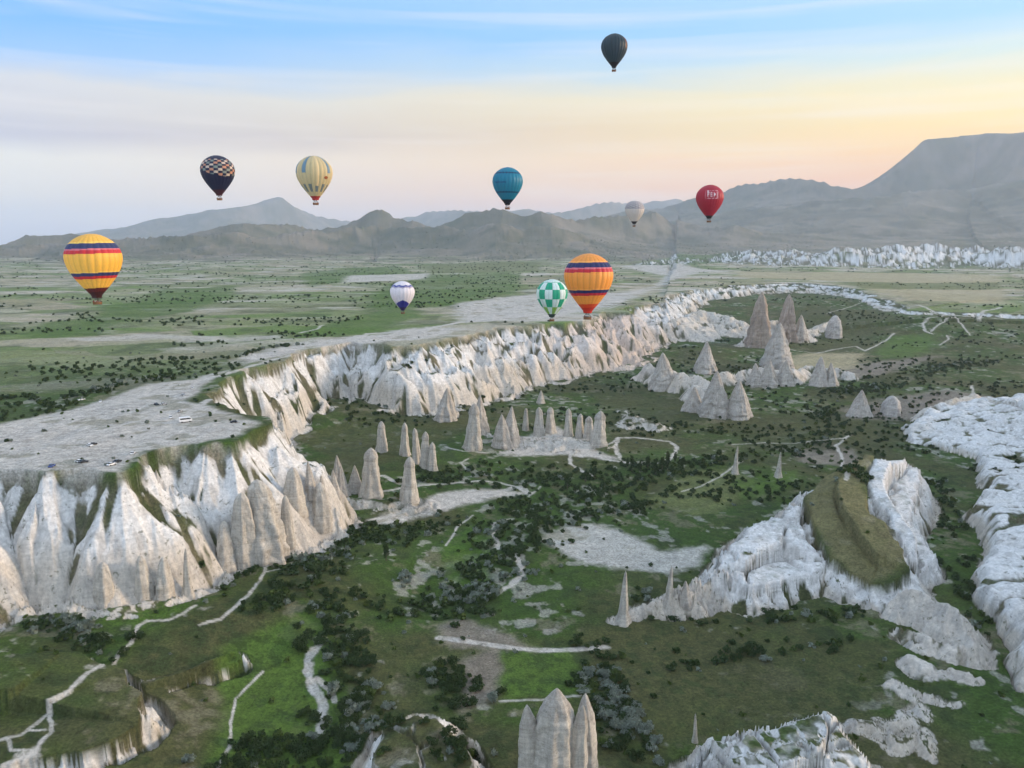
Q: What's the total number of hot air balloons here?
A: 10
